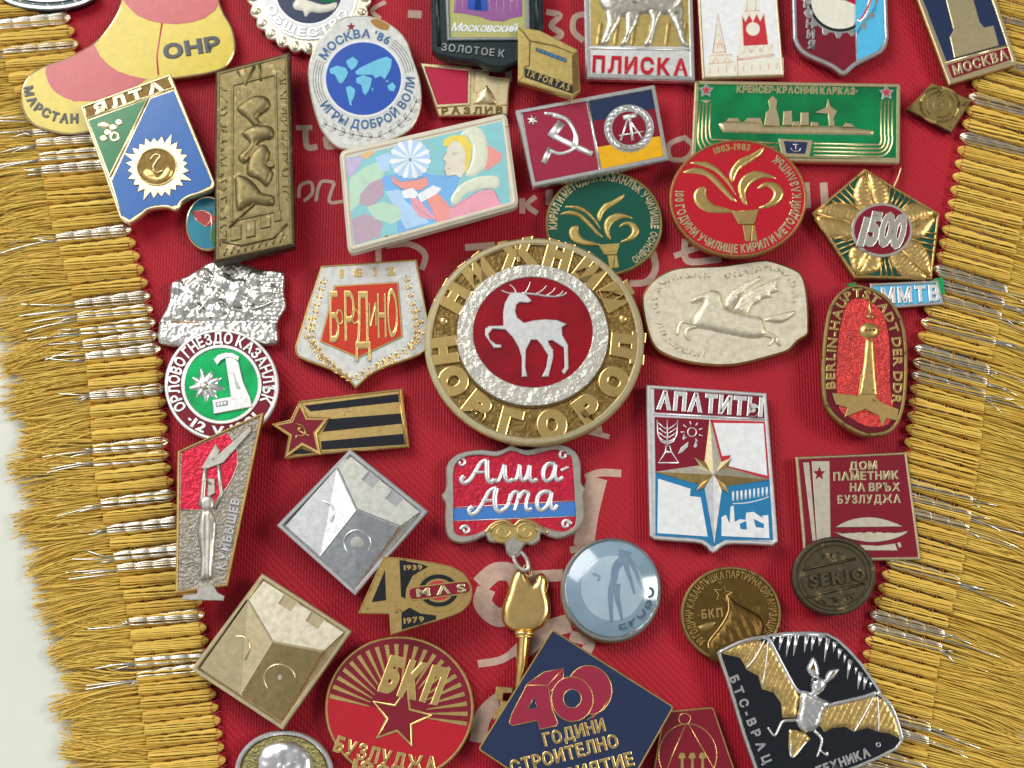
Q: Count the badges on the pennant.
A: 43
